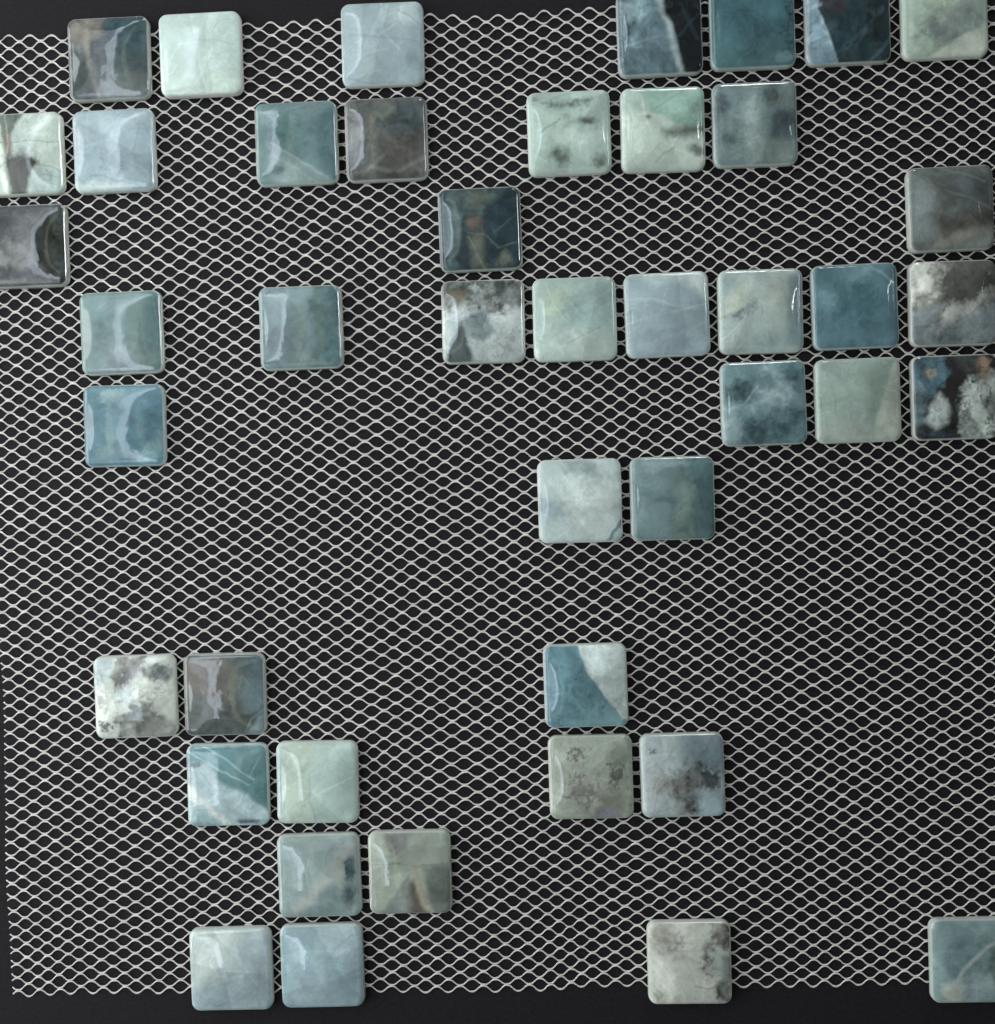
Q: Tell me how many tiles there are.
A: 44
